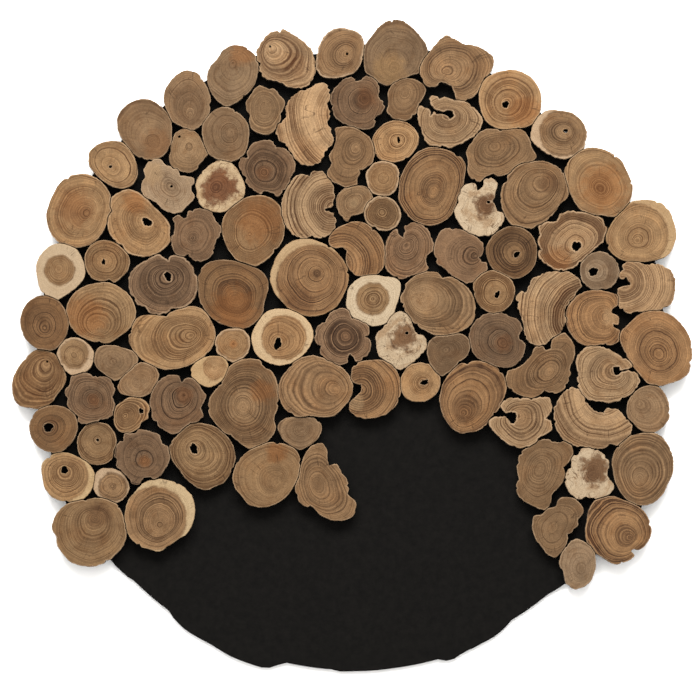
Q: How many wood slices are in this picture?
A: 98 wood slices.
